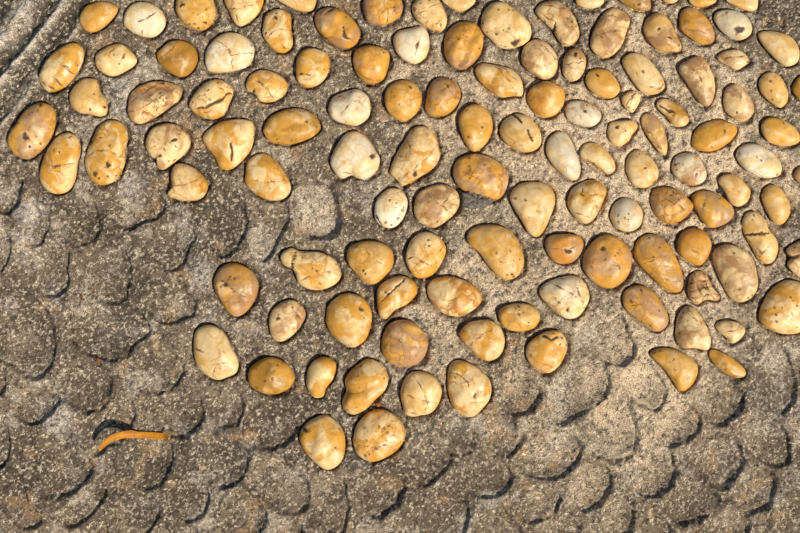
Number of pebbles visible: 119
